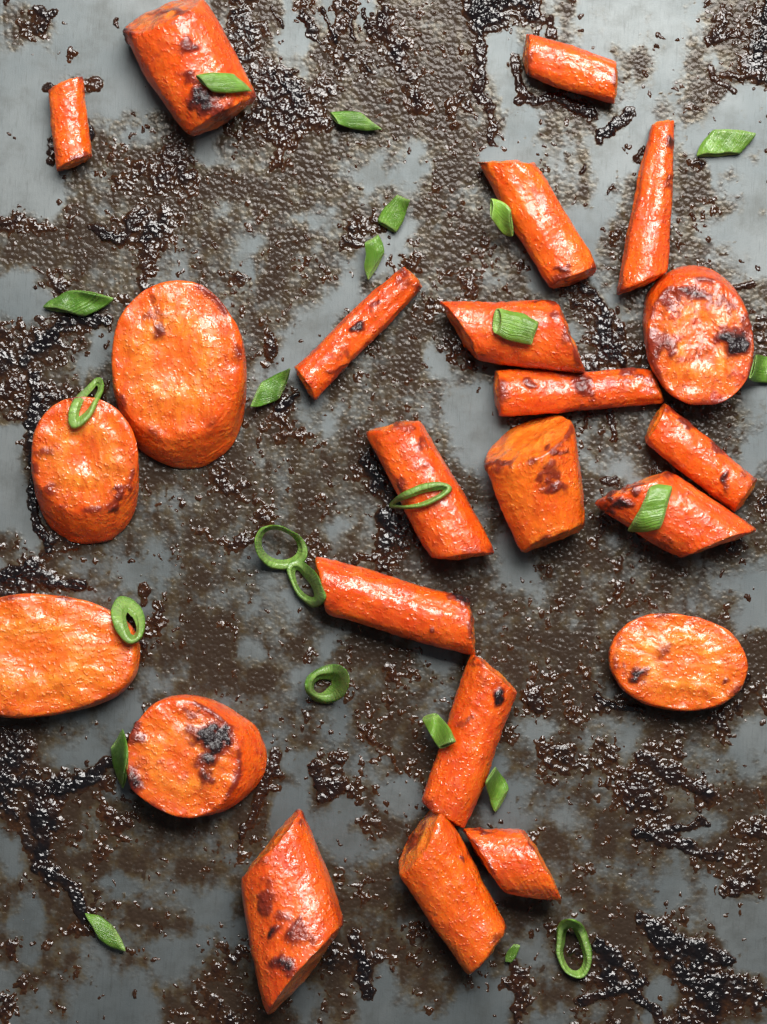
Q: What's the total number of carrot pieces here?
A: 23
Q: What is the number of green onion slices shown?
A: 23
